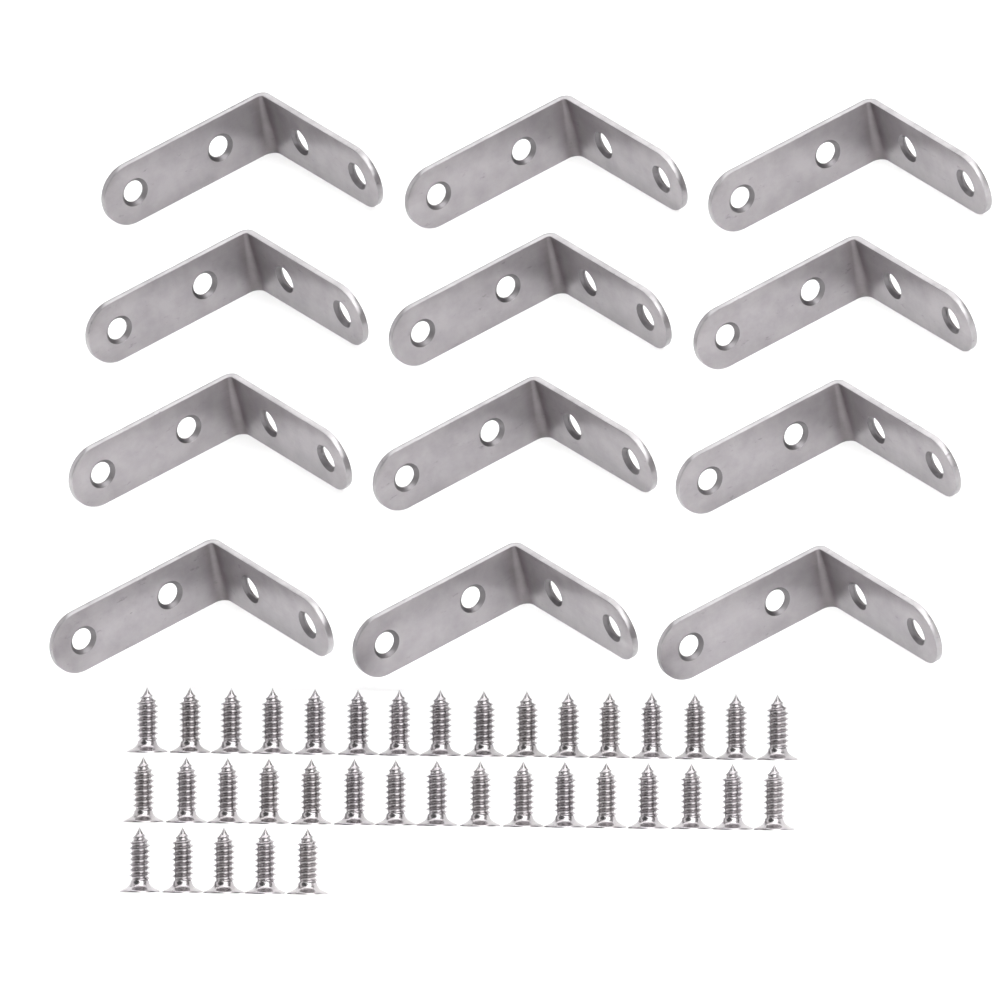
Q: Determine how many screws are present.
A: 37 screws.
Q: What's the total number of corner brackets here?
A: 12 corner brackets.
